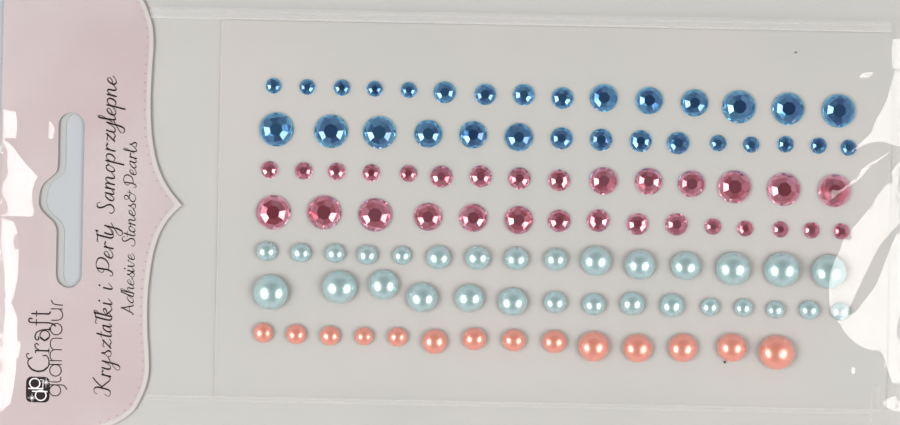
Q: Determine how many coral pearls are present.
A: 14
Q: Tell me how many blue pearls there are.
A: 30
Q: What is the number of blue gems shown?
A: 30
